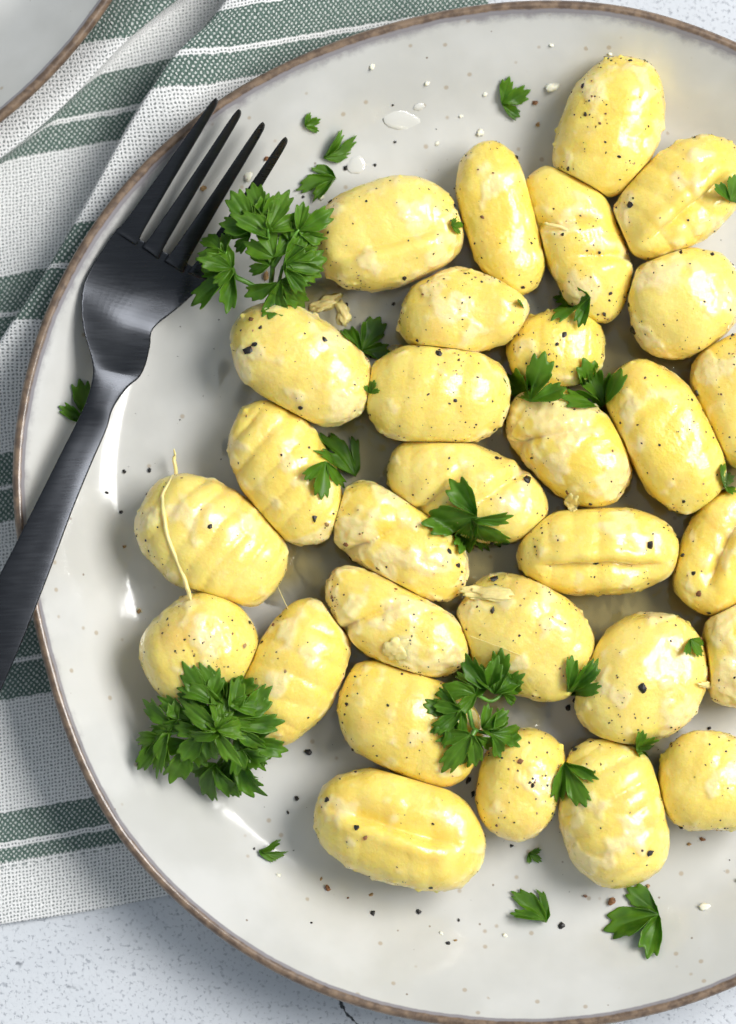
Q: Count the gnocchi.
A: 30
